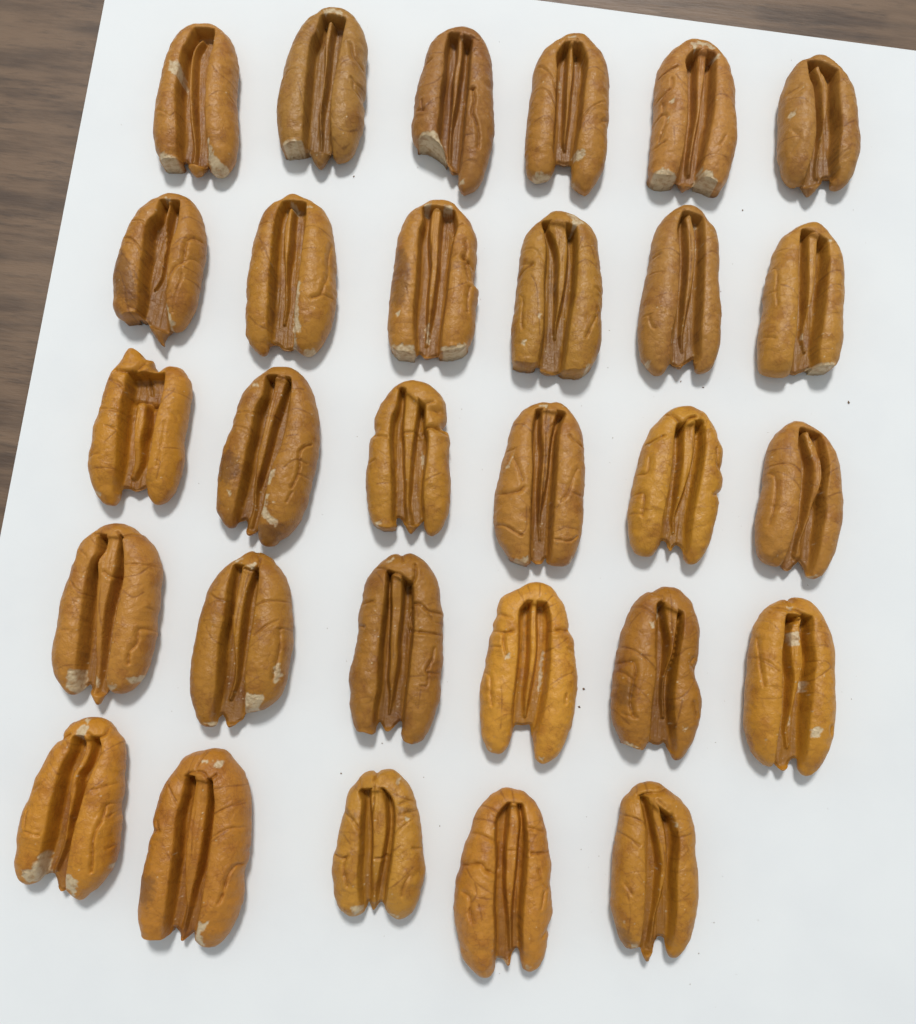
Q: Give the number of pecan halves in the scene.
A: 29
